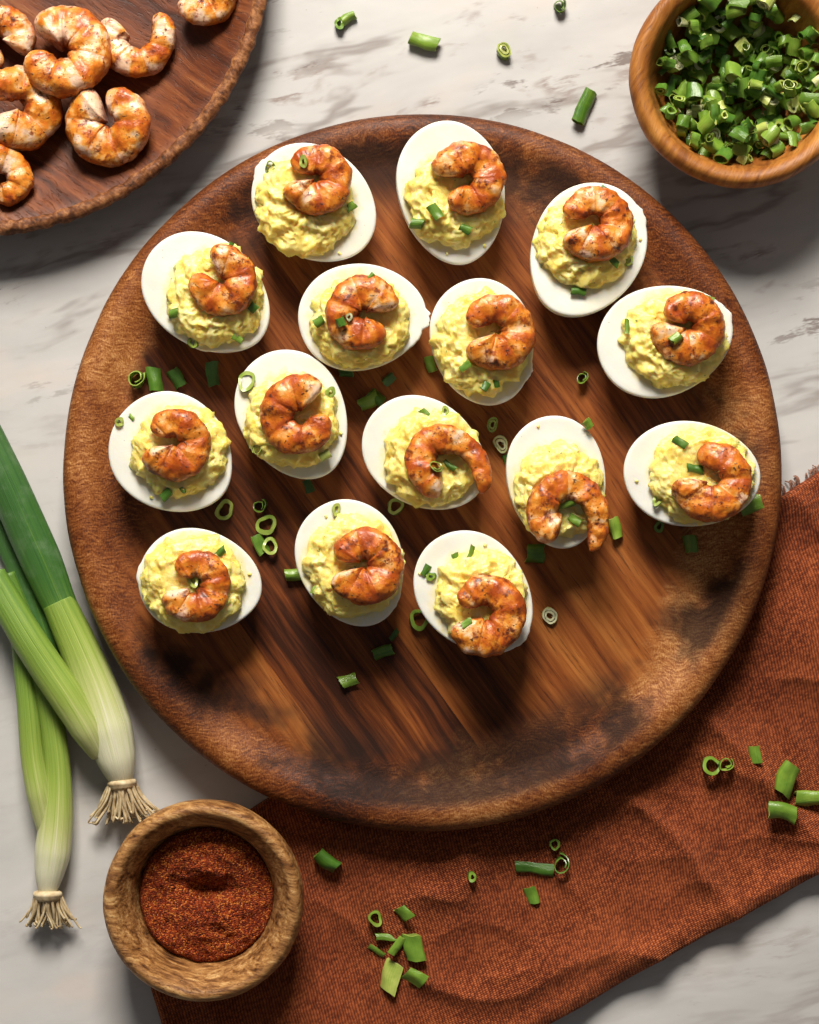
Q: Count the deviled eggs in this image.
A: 15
